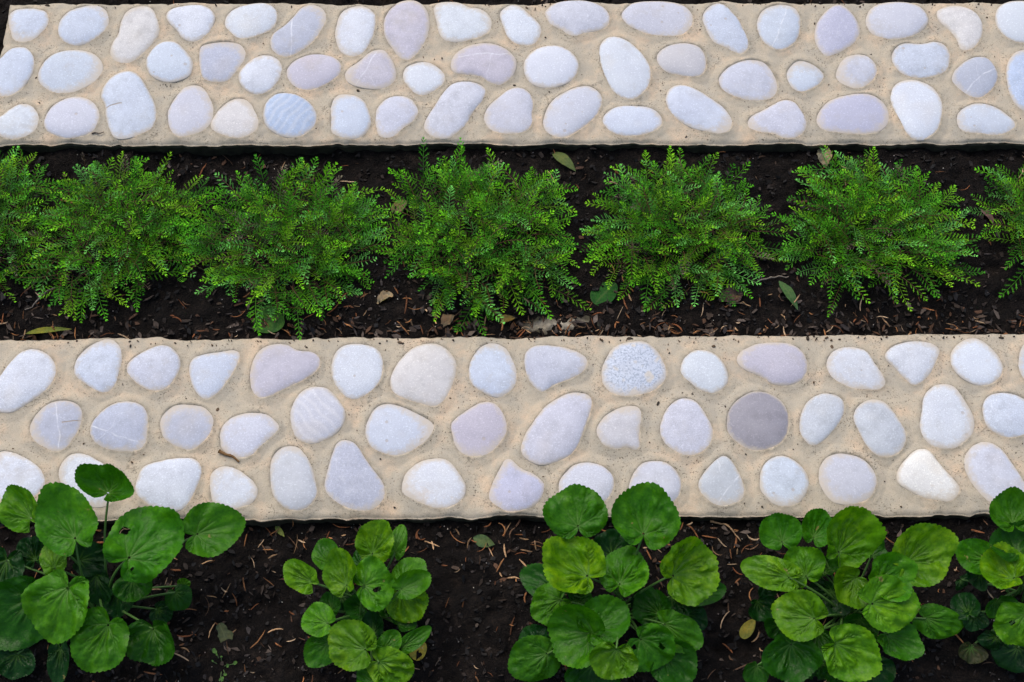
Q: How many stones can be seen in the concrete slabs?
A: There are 99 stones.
